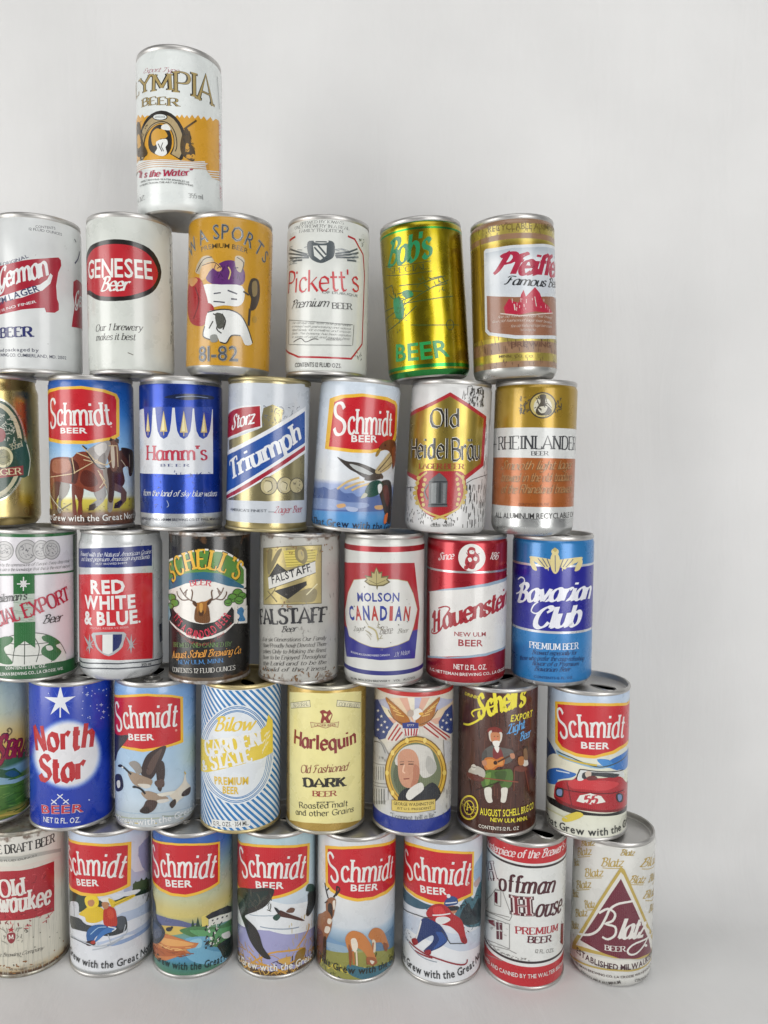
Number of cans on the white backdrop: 37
